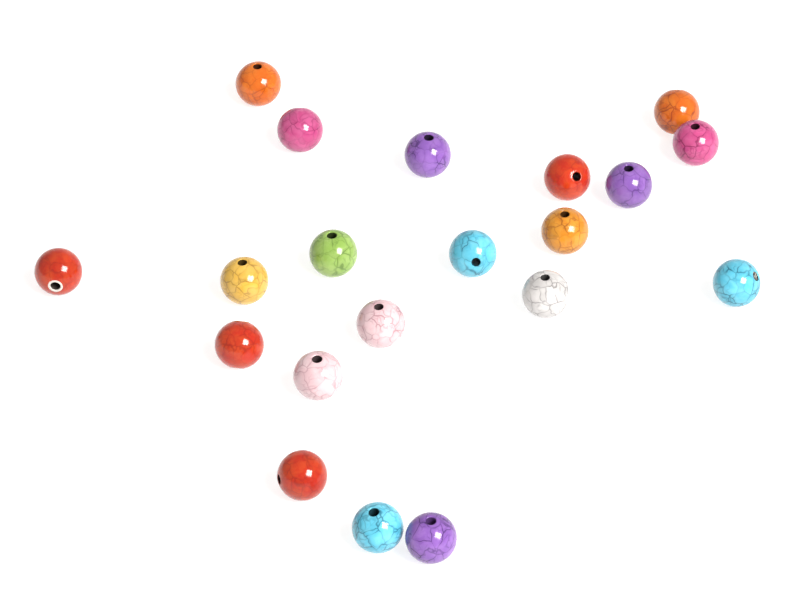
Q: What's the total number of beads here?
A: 20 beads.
